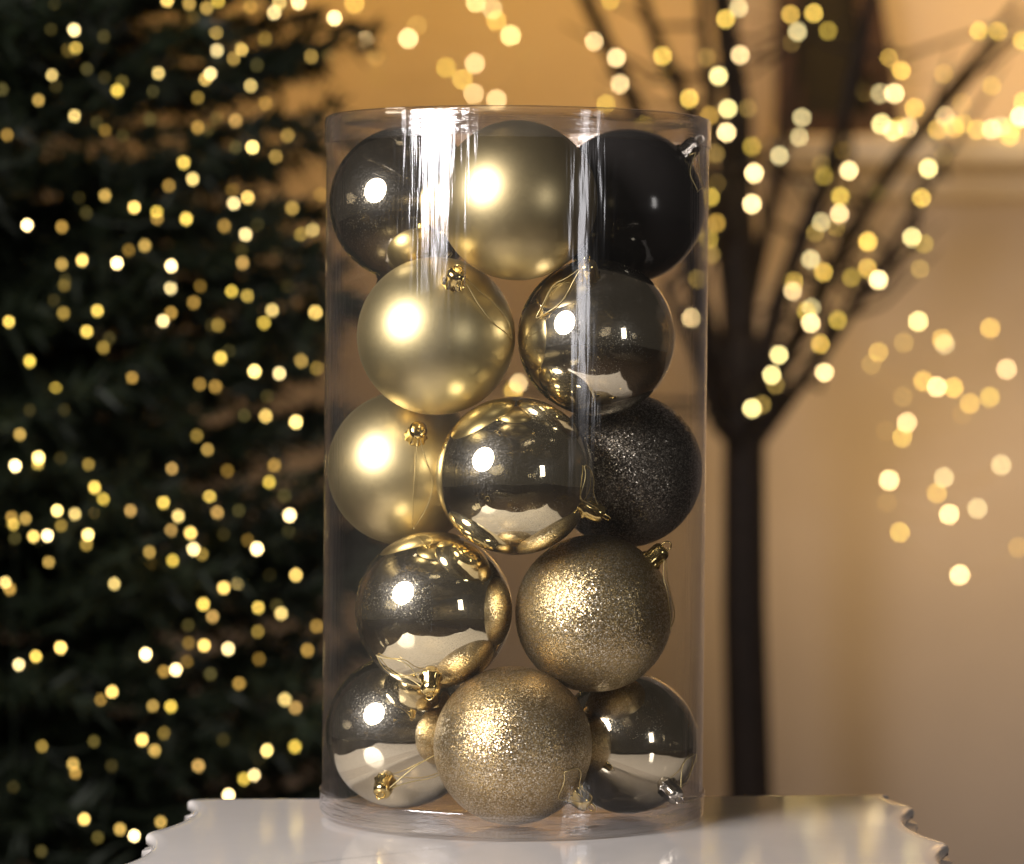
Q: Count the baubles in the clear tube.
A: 13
